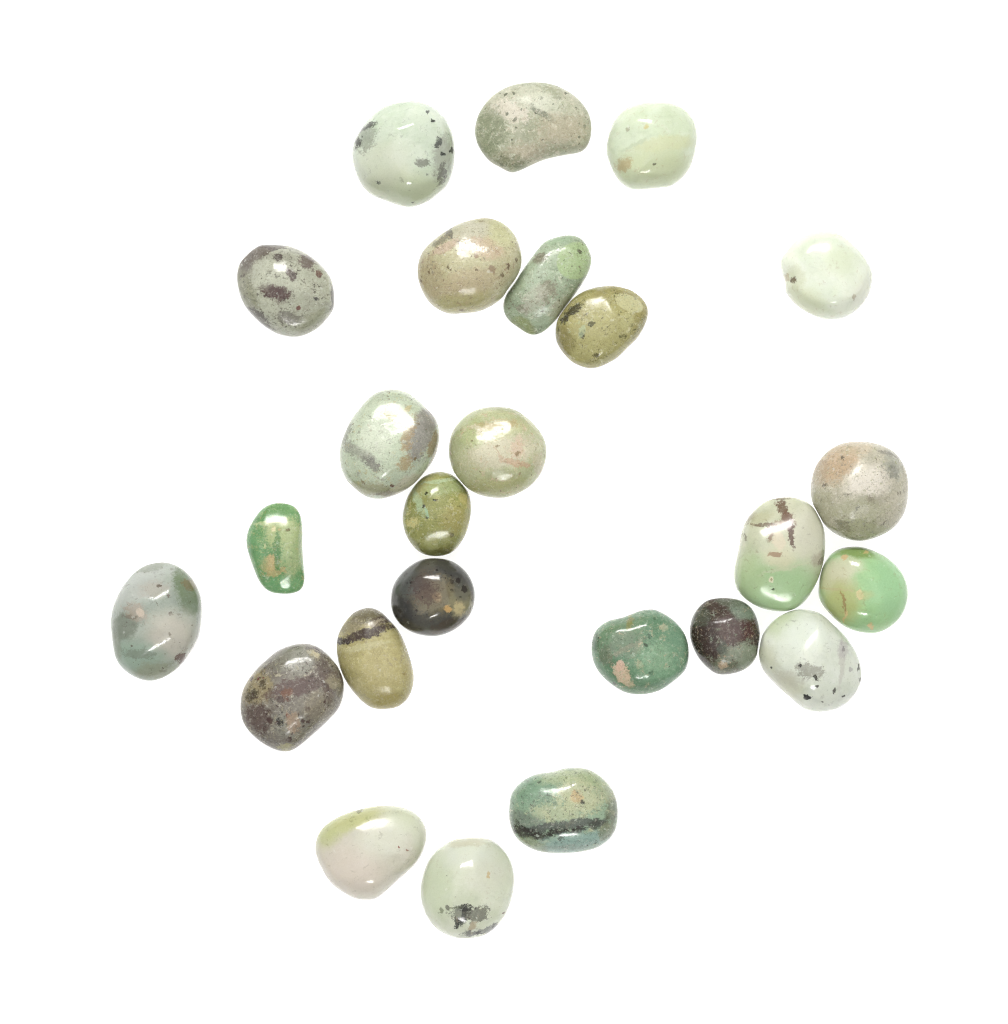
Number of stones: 25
